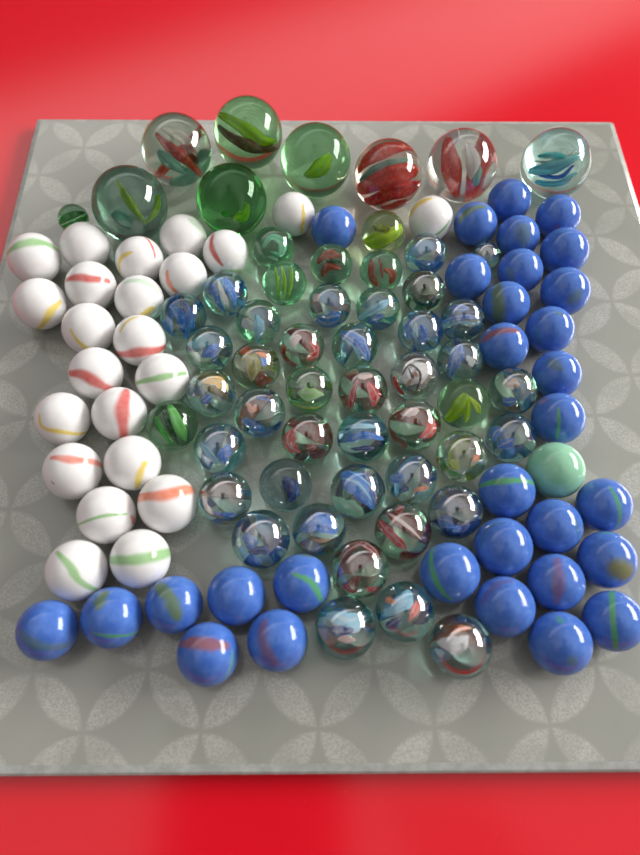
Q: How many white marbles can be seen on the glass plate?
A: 23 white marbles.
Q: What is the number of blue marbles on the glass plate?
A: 31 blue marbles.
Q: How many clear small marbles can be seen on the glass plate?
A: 47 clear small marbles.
